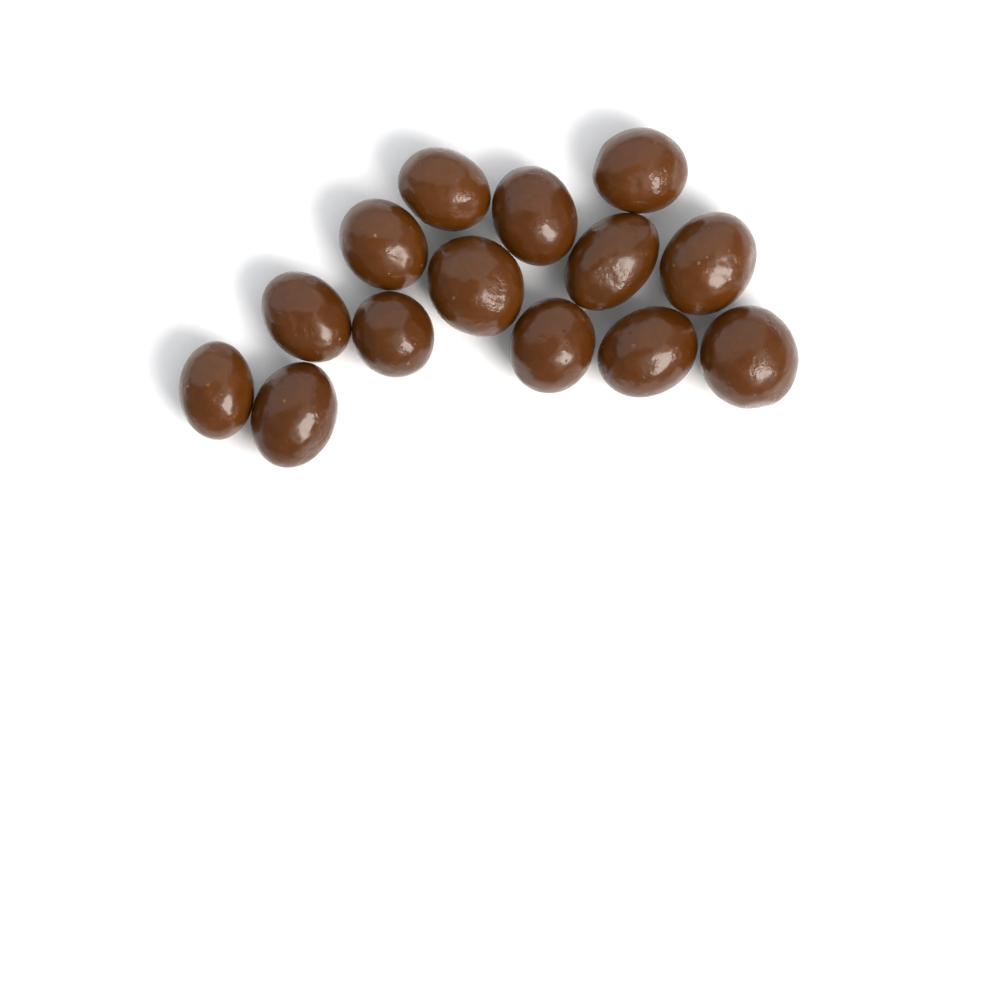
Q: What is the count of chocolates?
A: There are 14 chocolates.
